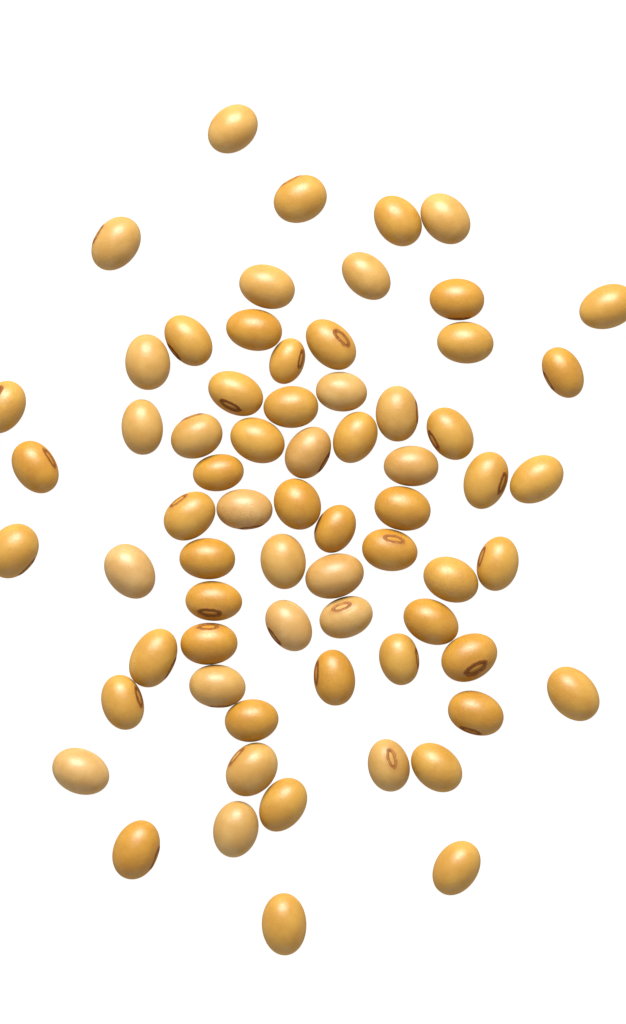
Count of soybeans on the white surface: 68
